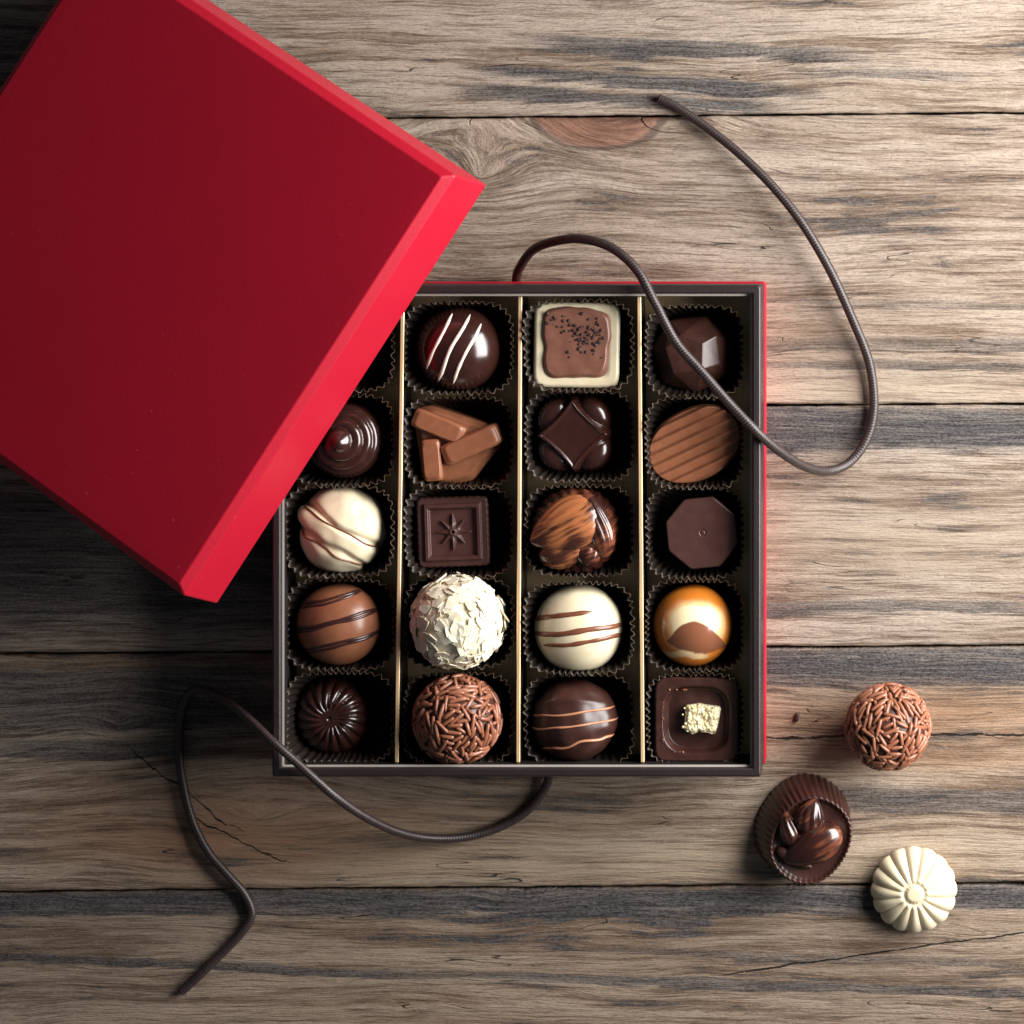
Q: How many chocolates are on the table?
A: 22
